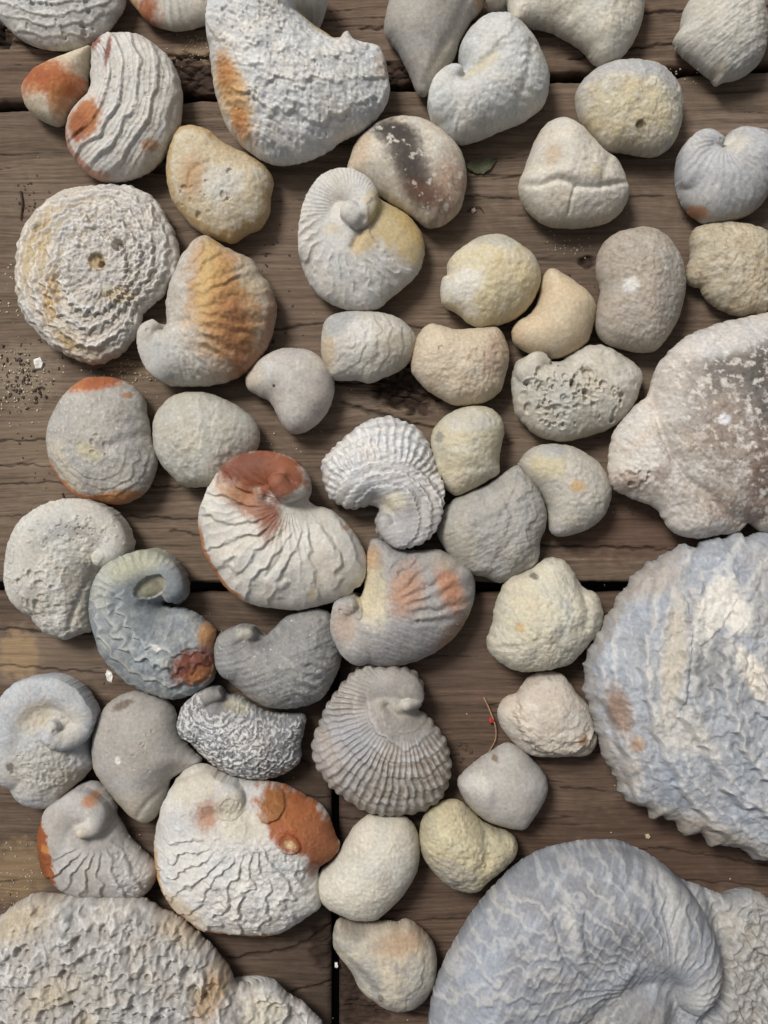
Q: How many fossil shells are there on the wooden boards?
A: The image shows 52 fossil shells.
